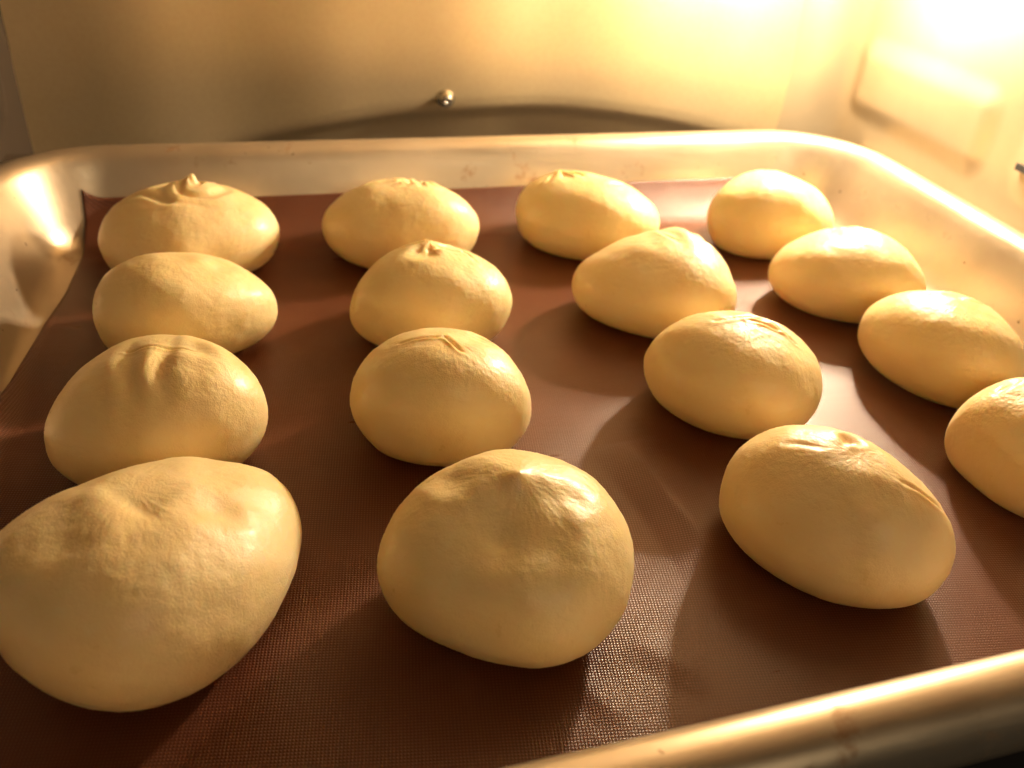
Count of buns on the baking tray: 16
